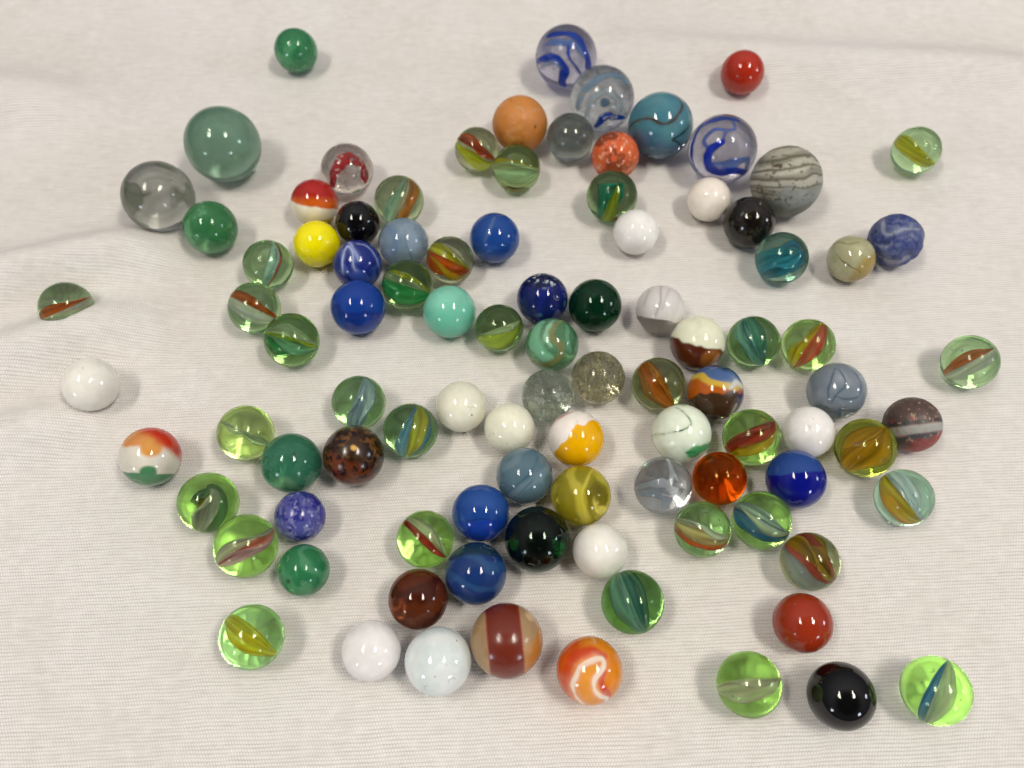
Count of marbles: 97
